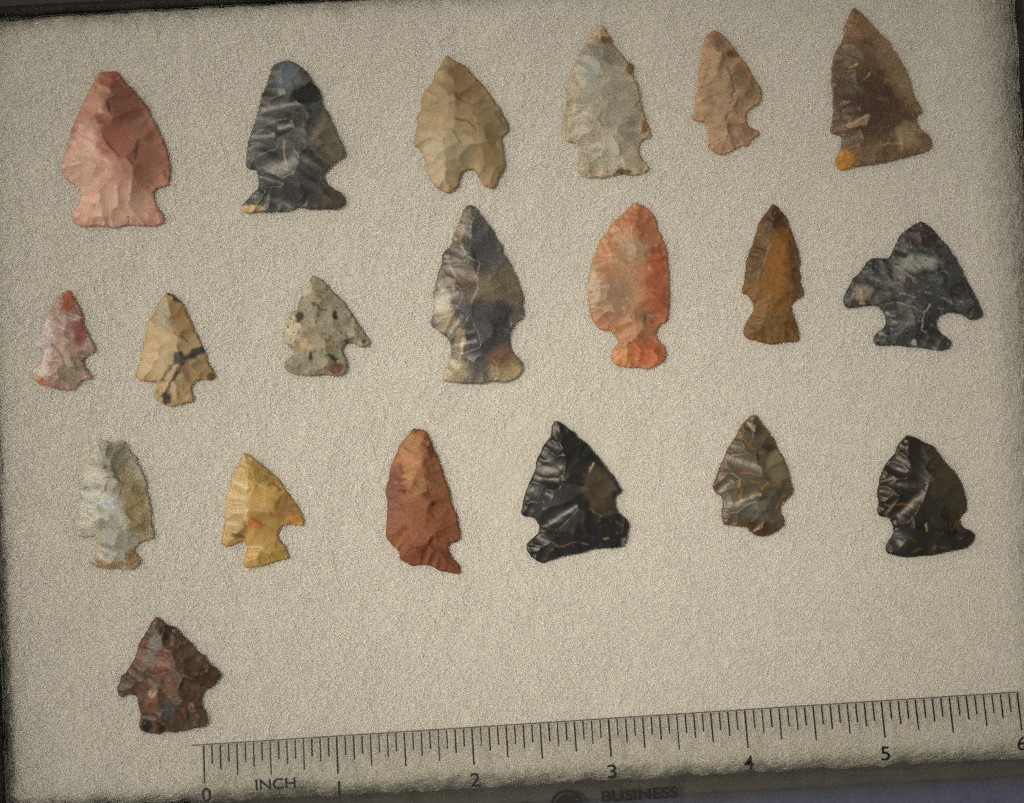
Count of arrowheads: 20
